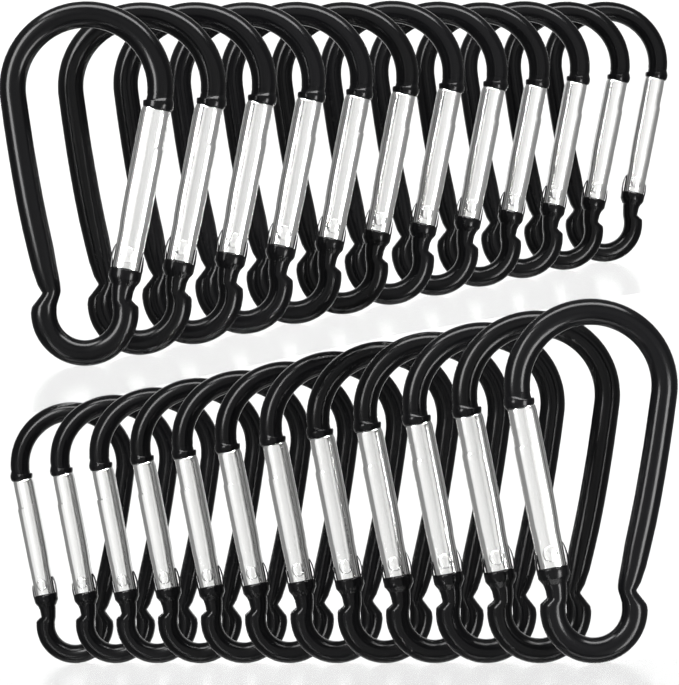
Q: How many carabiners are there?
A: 24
